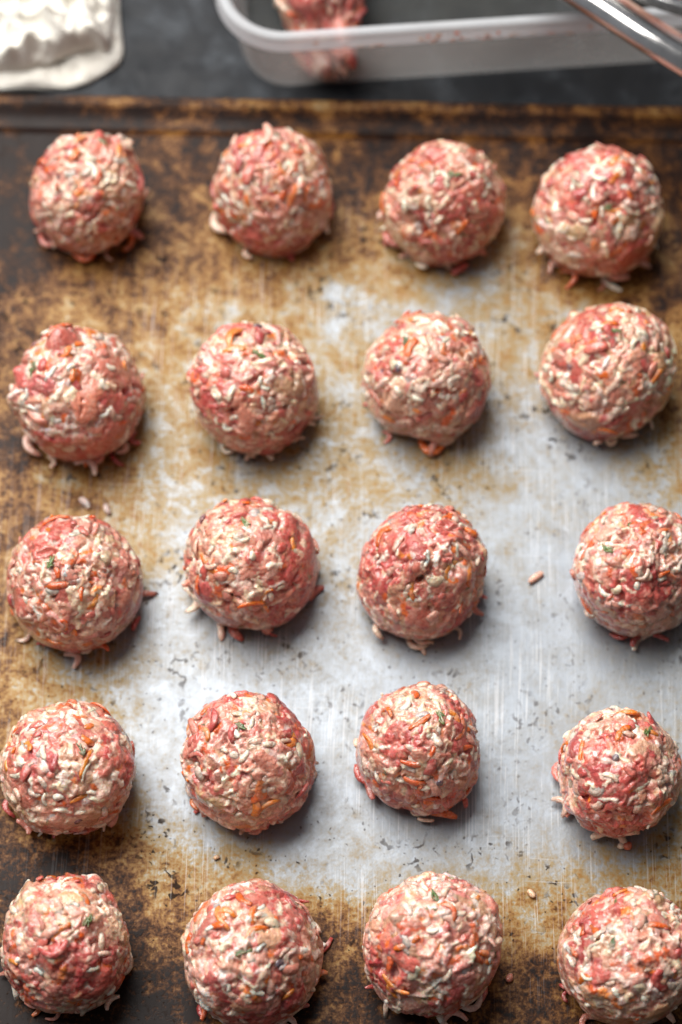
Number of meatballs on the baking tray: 20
